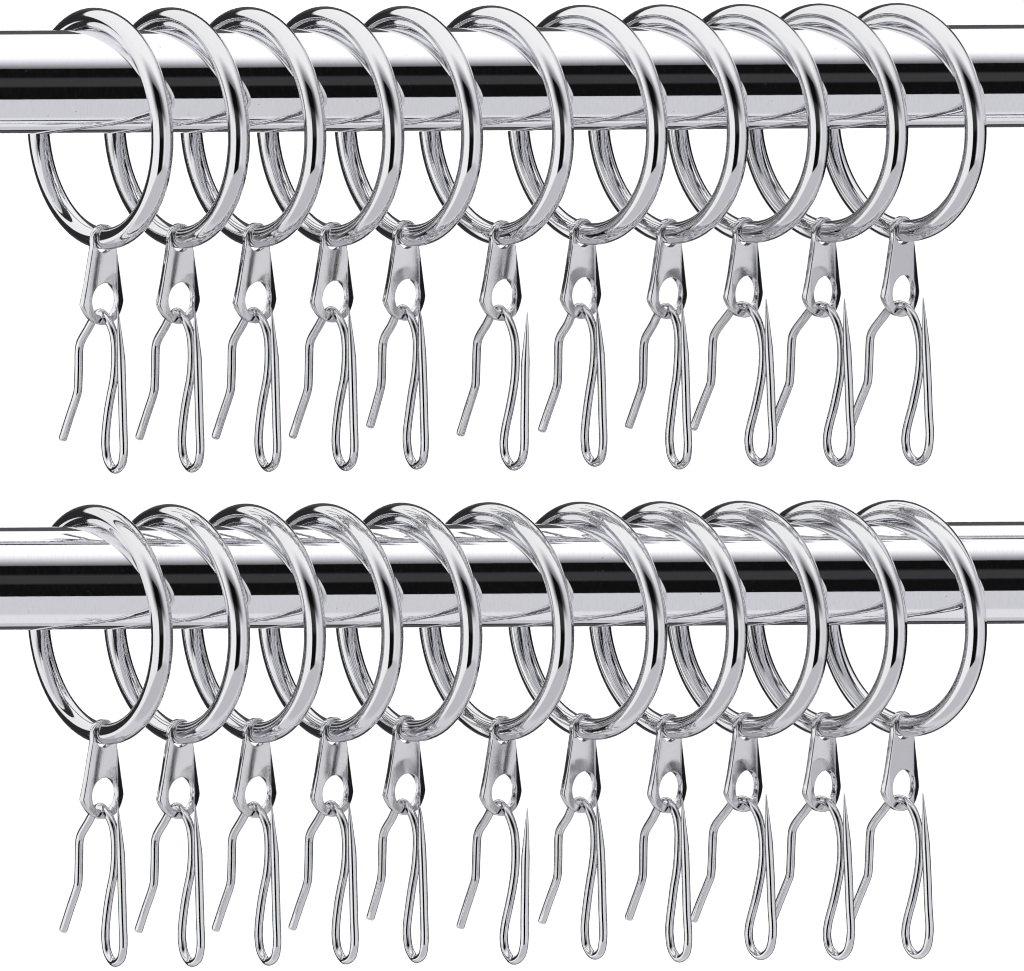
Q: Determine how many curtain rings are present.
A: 22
